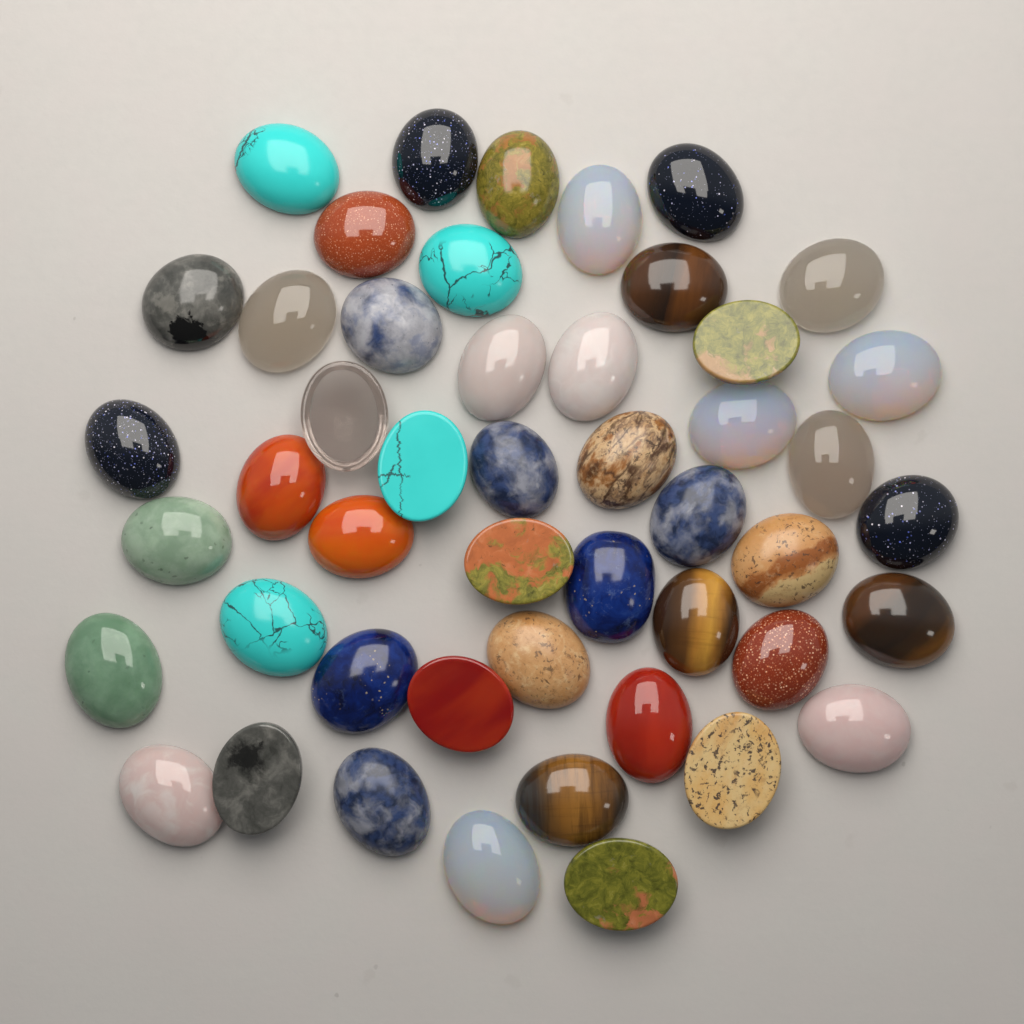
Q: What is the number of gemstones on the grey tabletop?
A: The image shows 48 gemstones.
